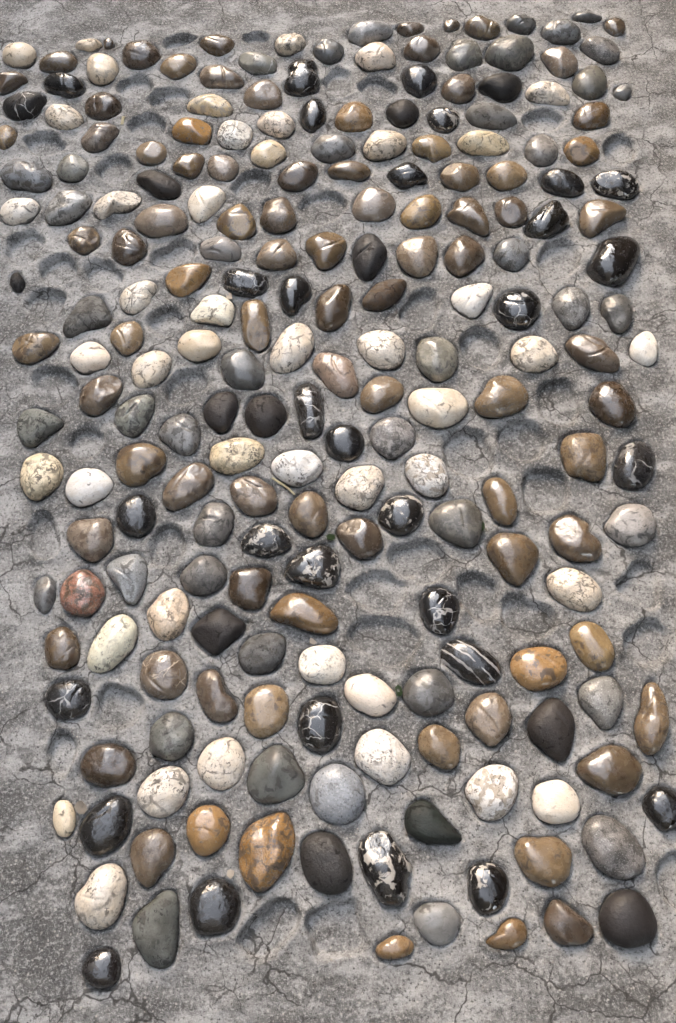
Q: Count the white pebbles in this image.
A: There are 45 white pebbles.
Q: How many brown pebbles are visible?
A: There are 87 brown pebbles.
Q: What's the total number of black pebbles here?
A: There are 43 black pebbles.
